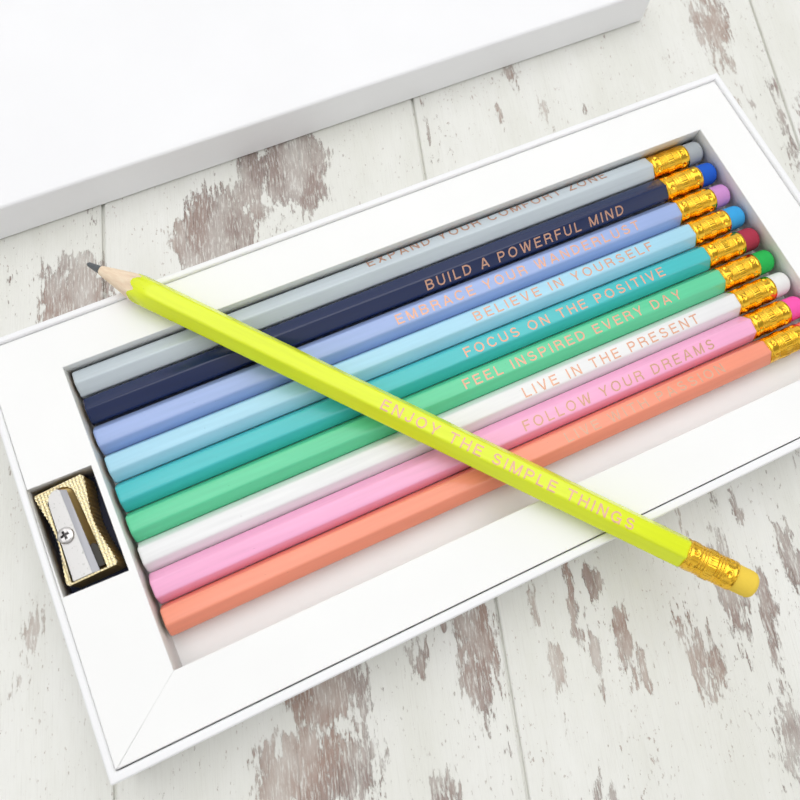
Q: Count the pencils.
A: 10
